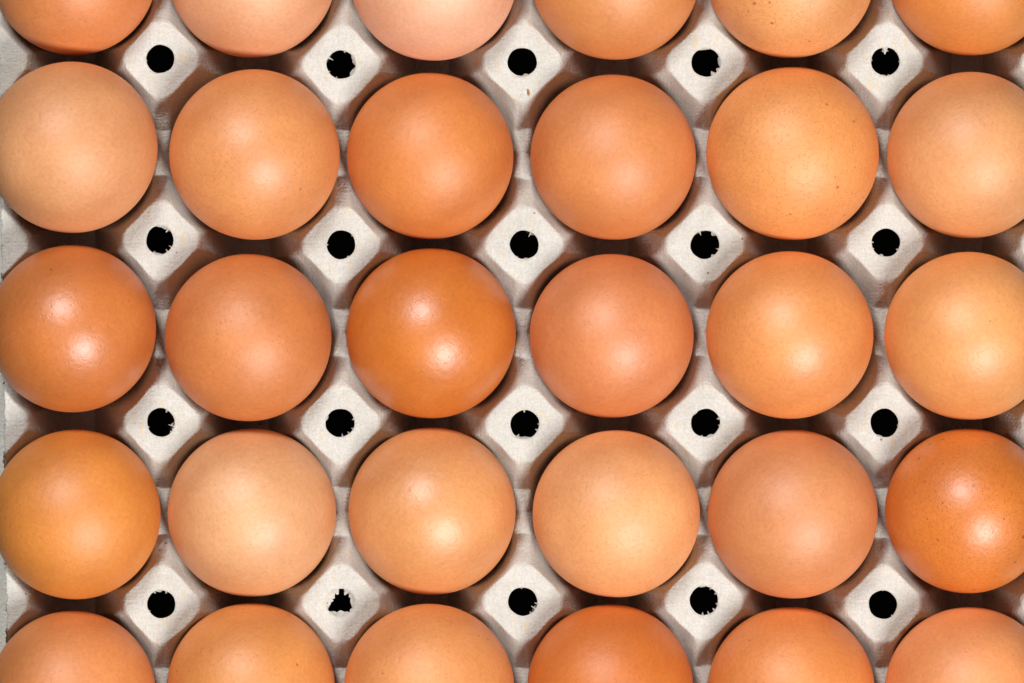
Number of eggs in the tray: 30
